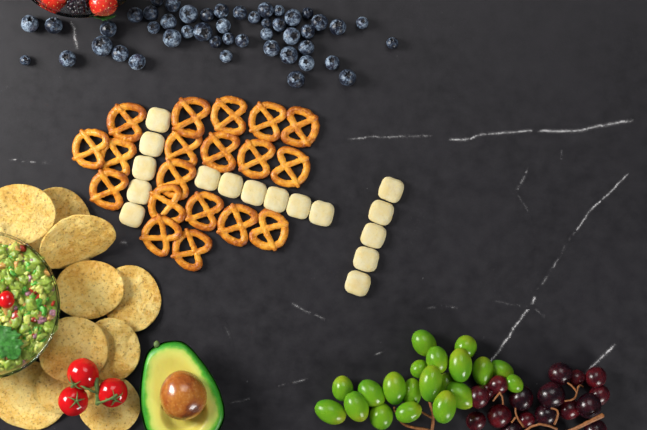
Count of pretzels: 19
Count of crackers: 16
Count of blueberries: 47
